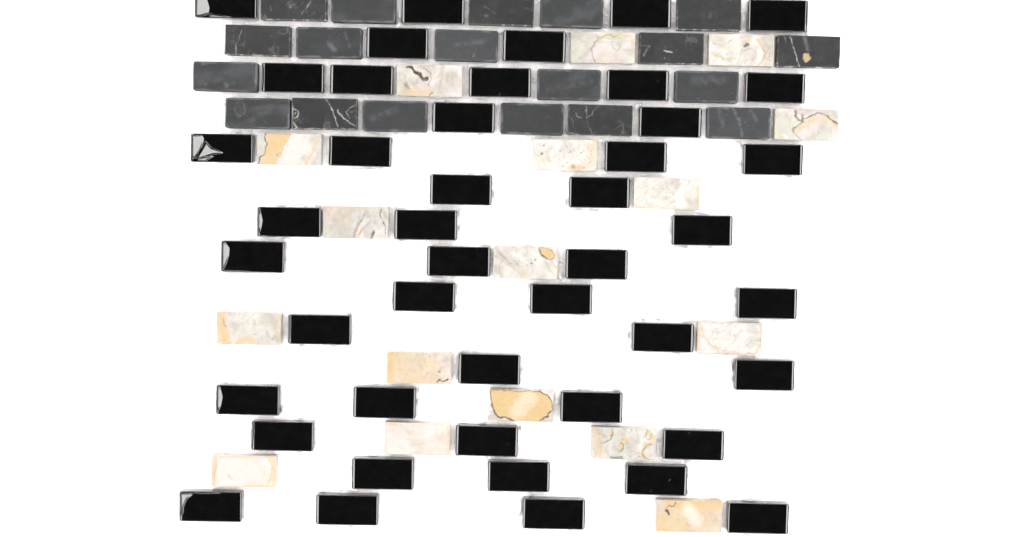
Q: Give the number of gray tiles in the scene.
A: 19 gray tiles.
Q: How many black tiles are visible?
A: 45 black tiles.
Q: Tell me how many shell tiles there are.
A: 17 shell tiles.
